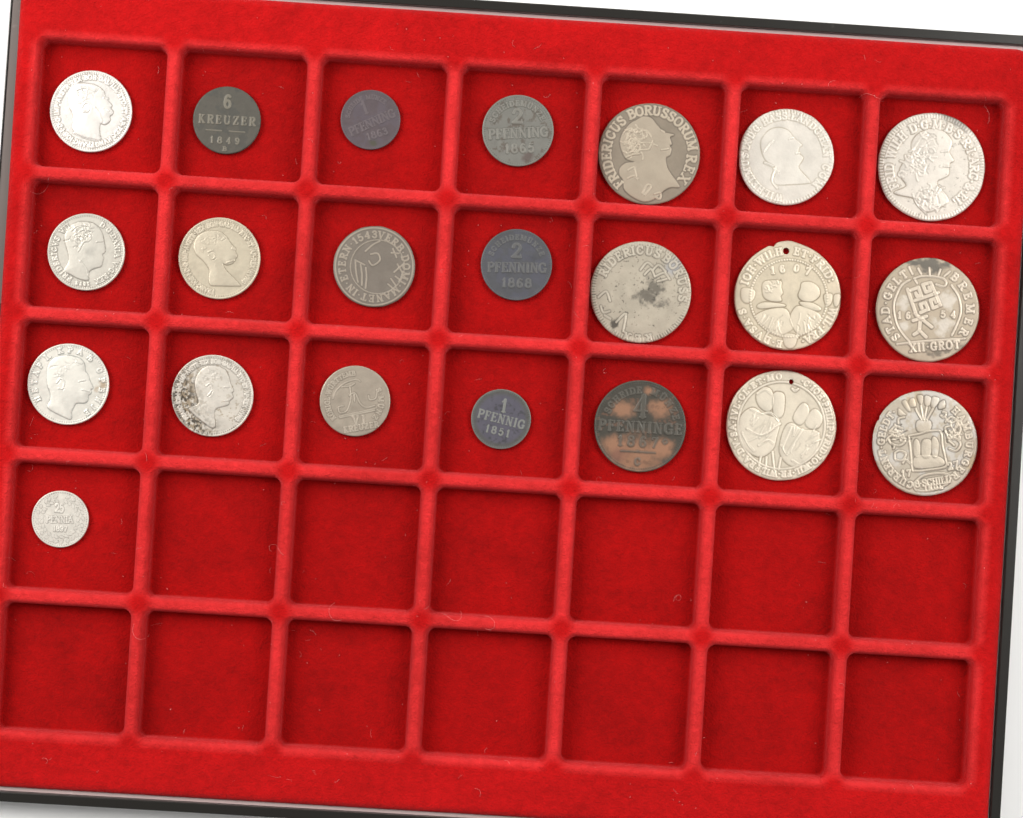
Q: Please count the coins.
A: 22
